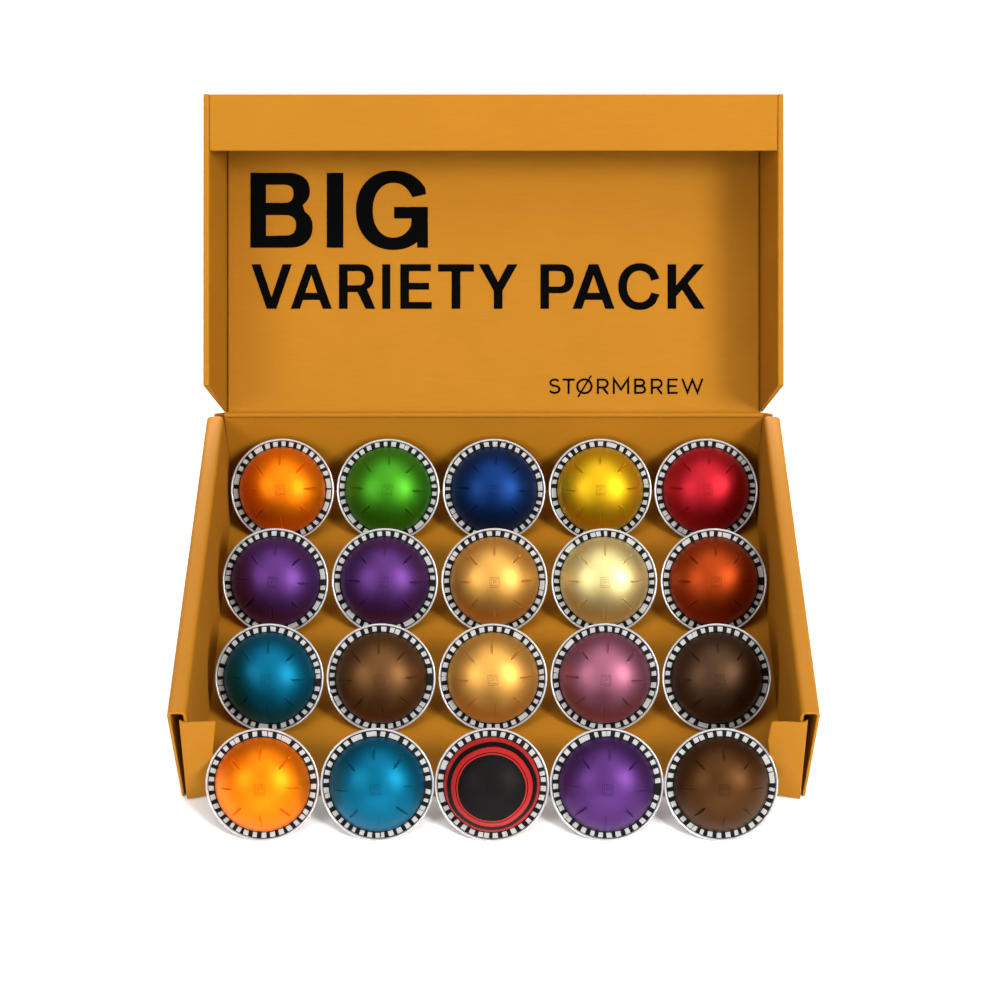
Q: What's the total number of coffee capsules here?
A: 20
